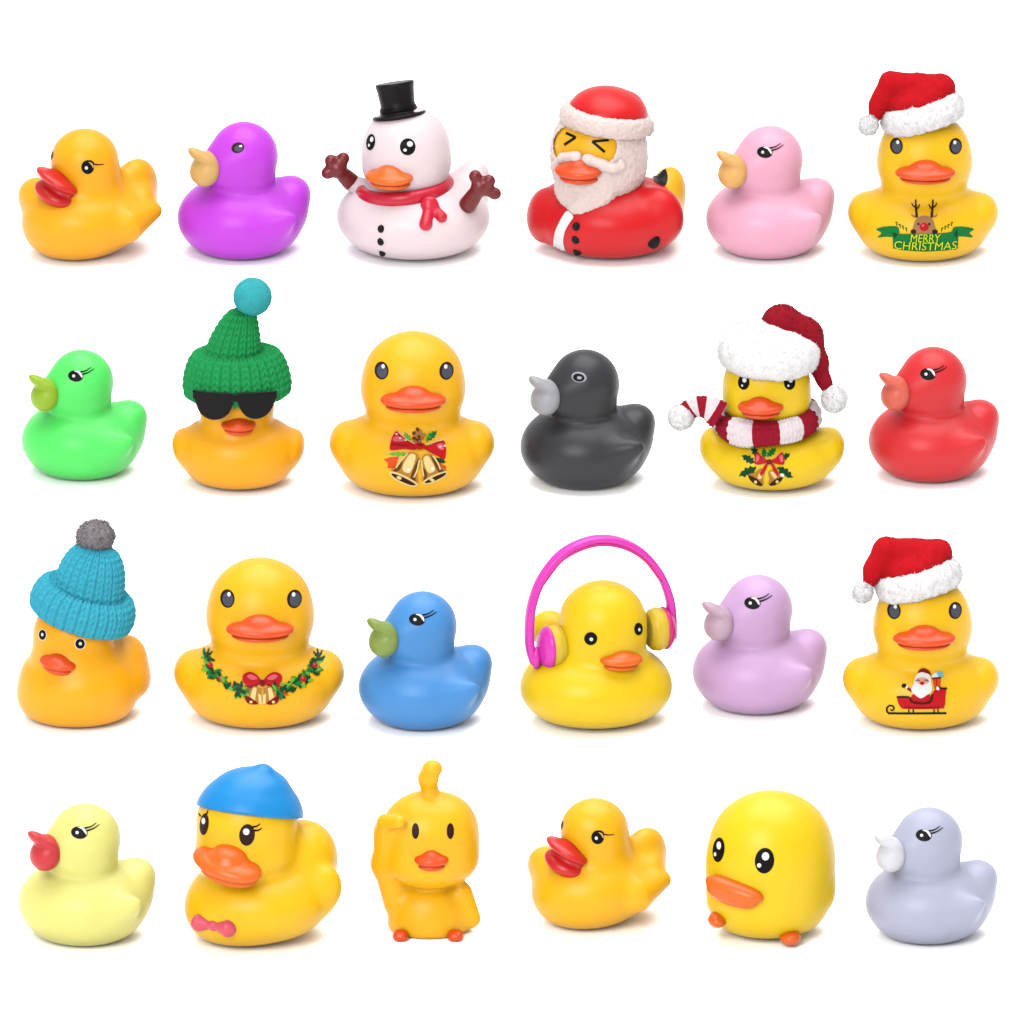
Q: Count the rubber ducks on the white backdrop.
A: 24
